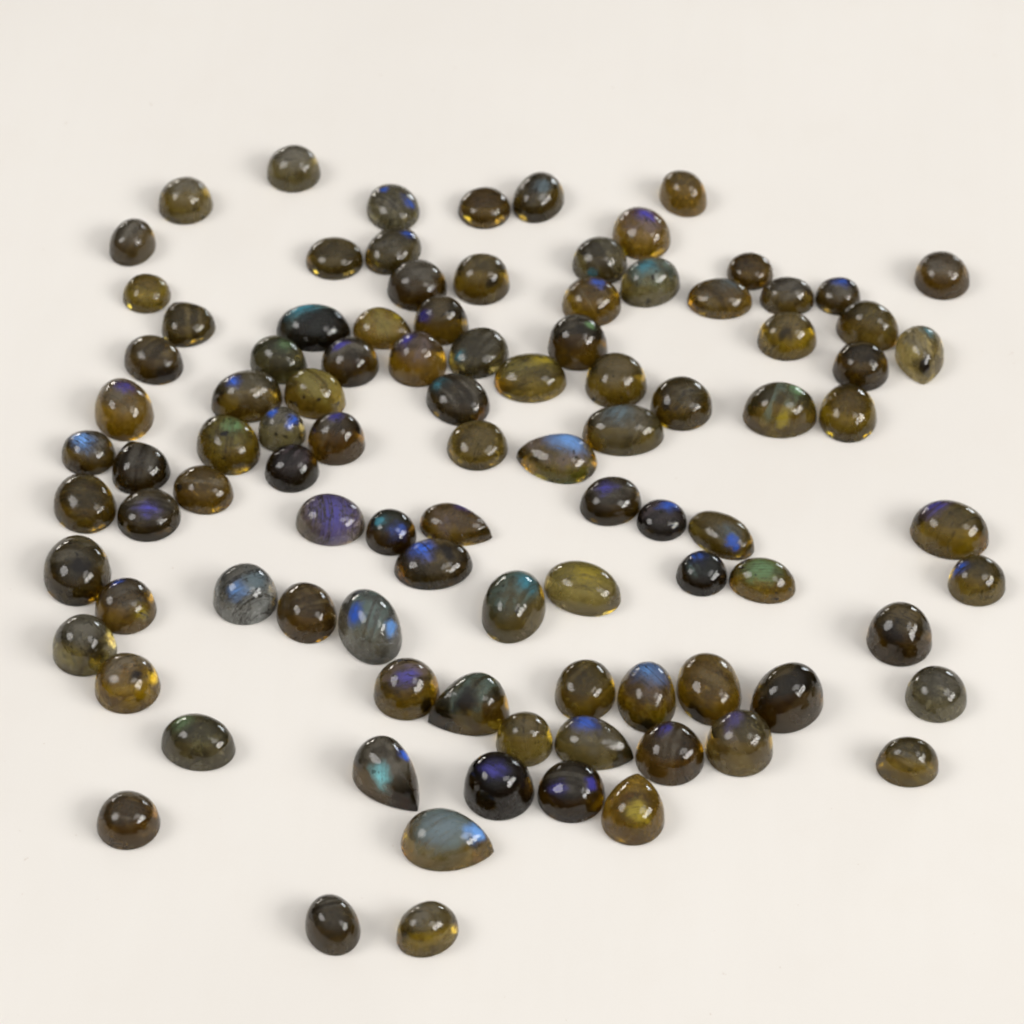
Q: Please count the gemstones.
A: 98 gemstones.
